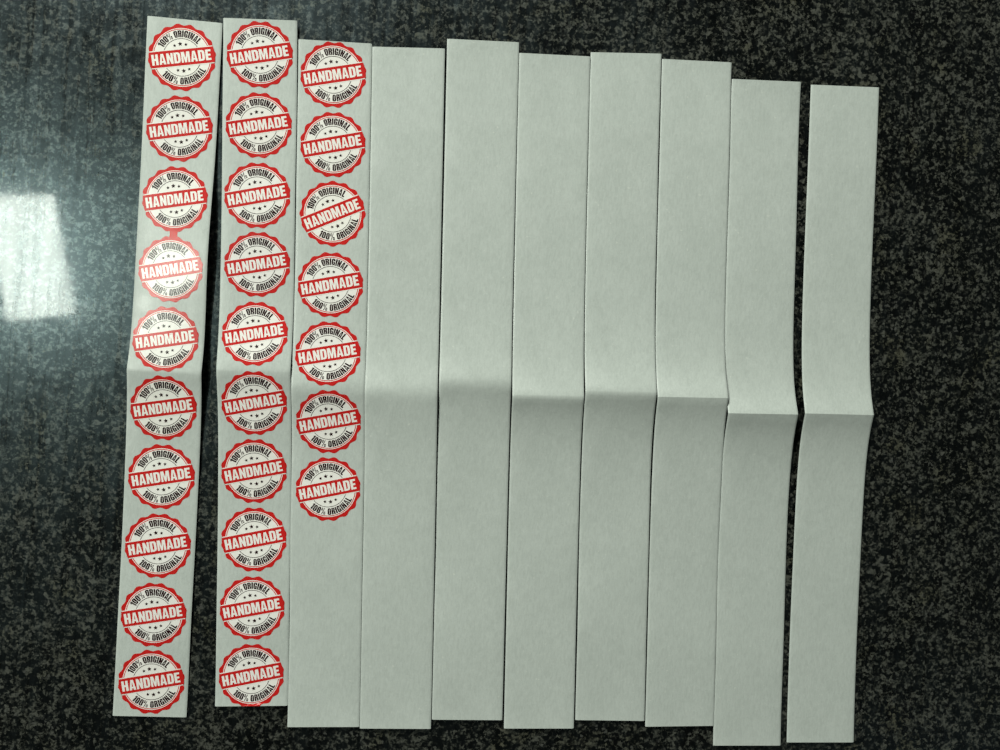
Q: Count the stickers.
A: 27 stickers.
